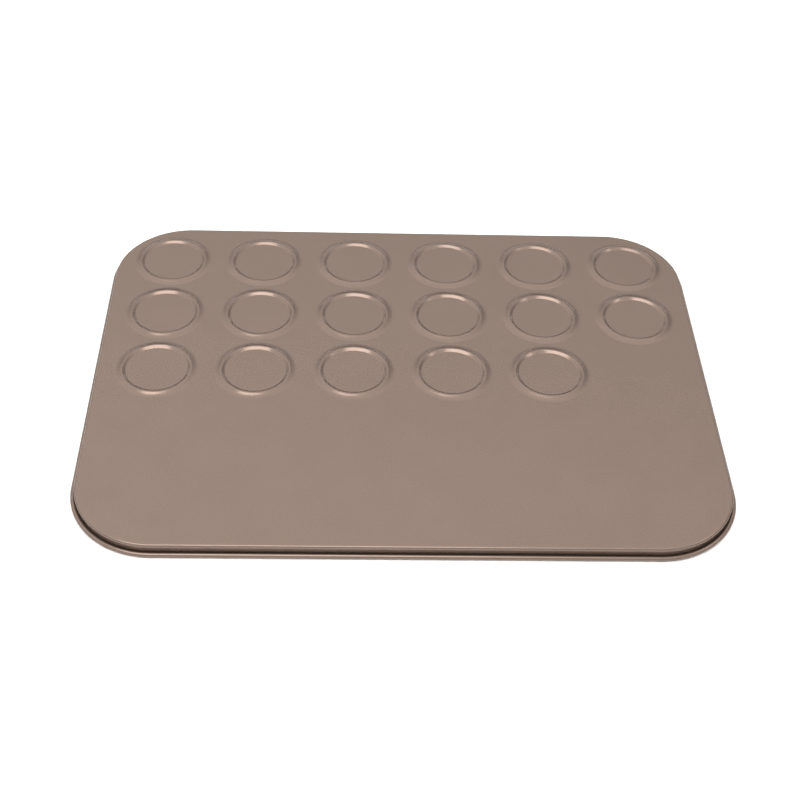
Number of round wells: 17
